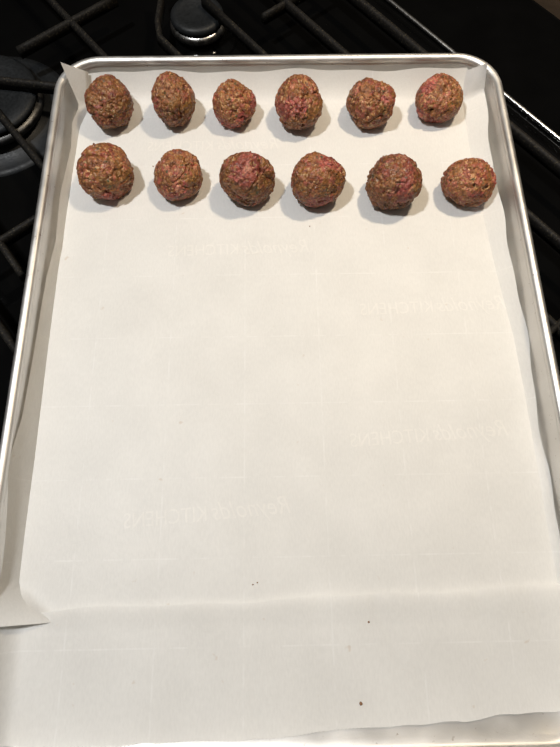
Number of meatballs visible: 12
